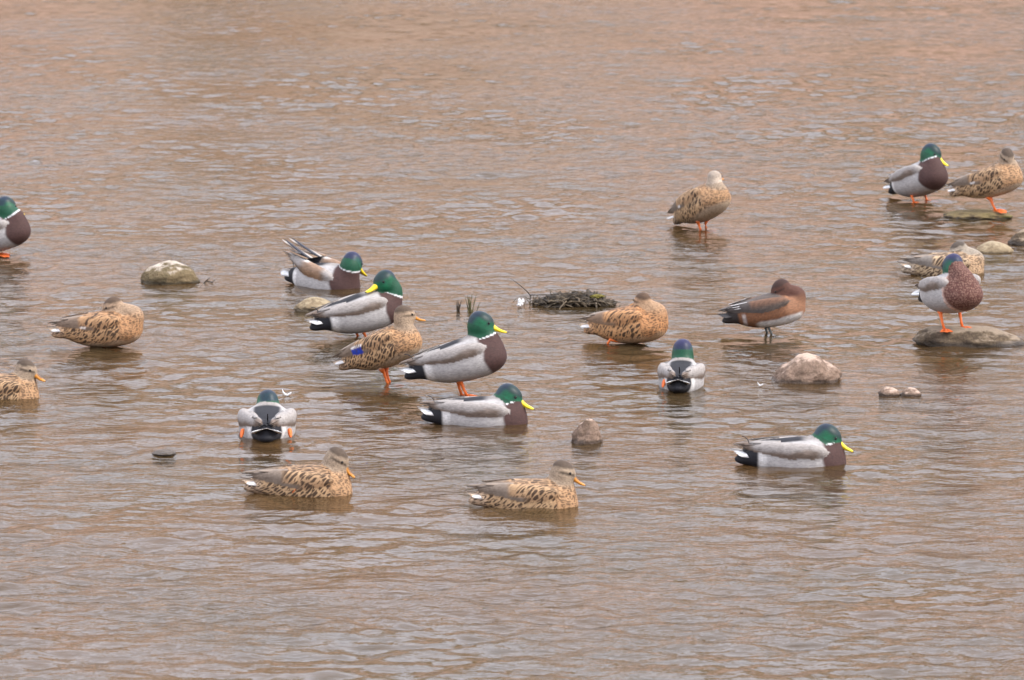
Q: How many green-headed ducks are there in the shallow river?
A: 10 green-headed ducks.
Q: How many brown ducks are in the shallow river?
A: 10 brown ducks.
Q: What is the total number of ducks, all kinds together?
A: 20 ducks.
